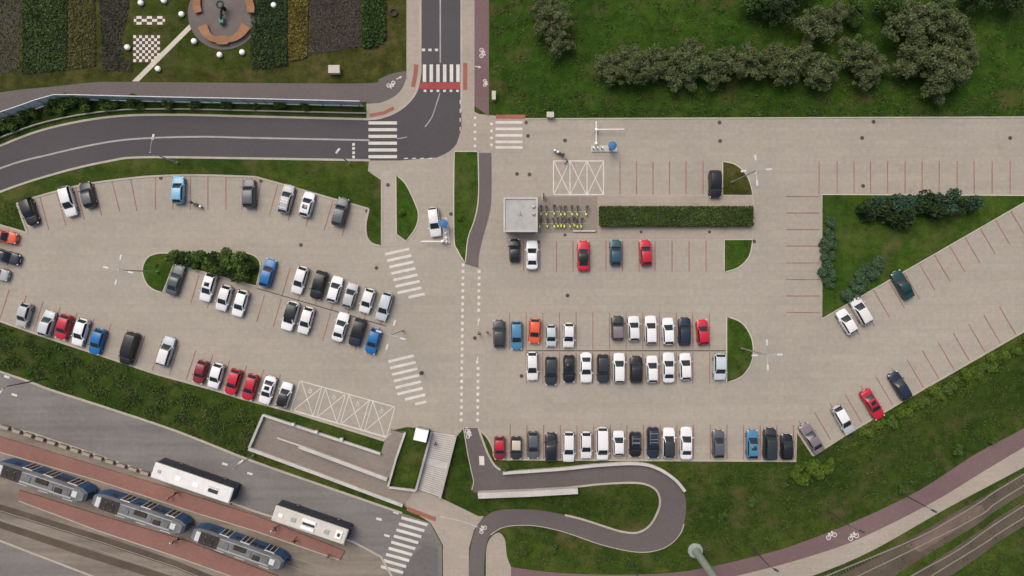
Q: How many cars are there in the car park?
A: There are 92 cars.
